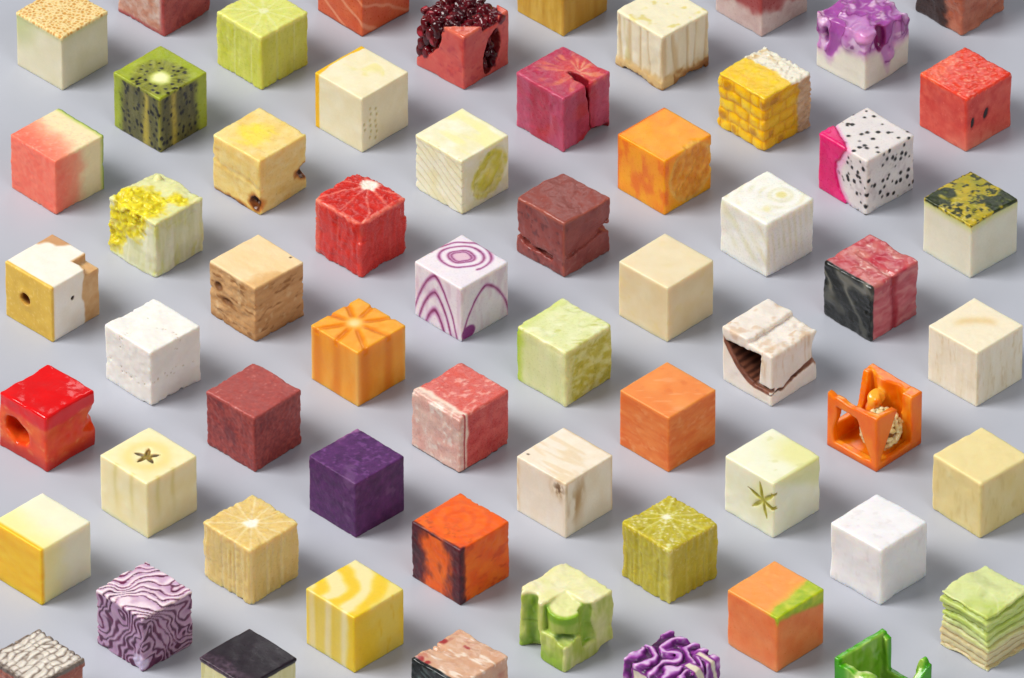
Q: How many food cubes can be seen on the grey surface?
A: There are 60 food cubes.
